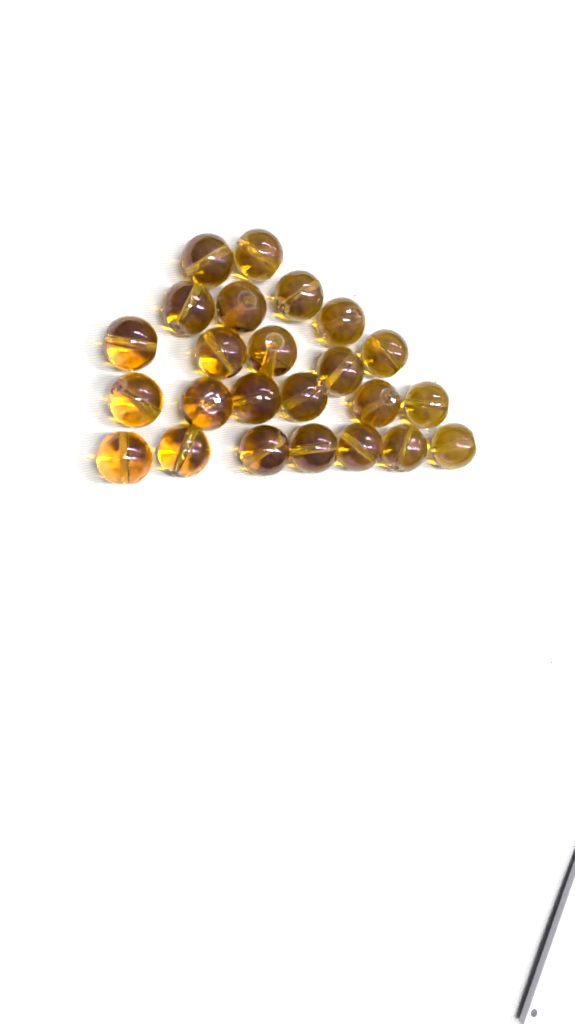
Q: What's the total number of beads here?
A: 24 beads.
